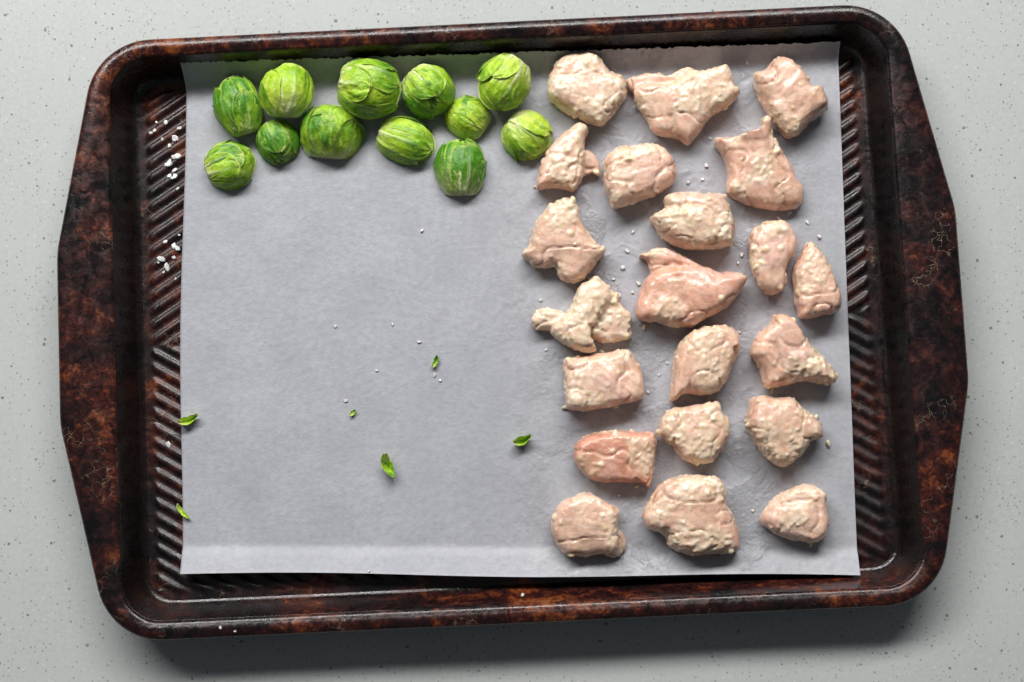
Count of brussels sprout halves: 12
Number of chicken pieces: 21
